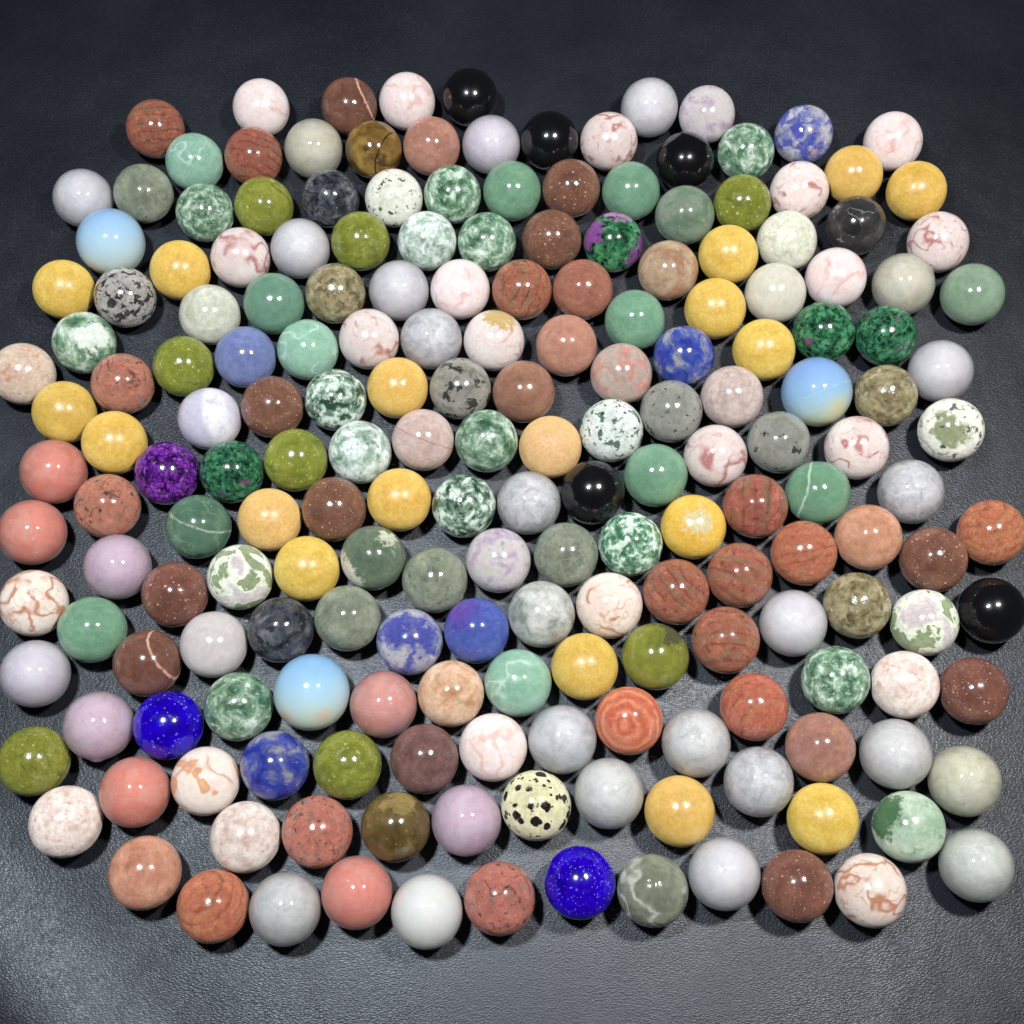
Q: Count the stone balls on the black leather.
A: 198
